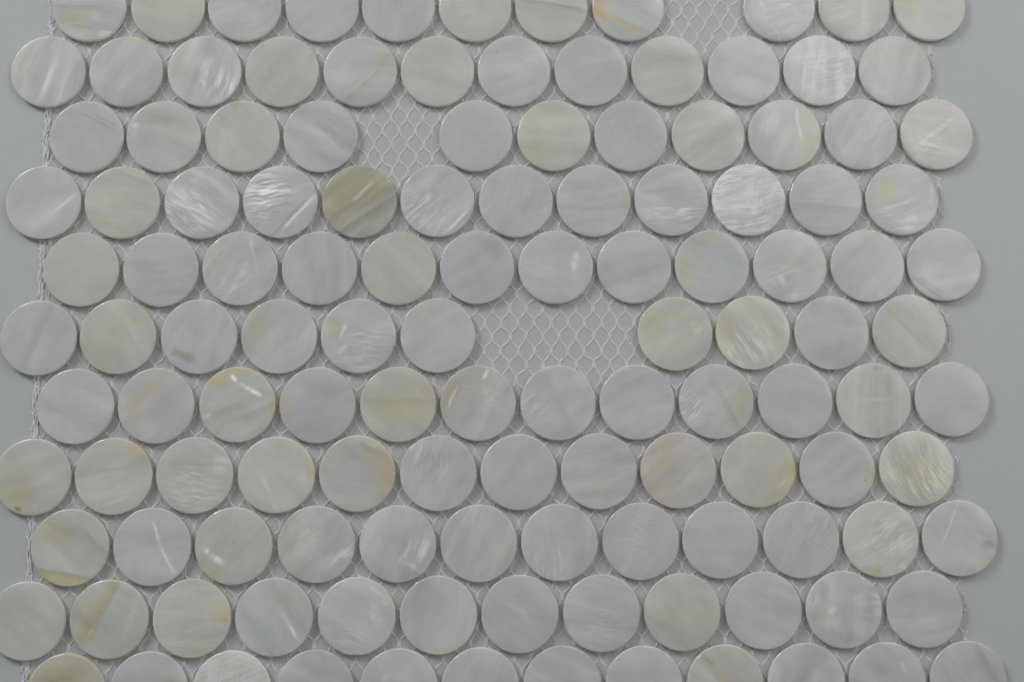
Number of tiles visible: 128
